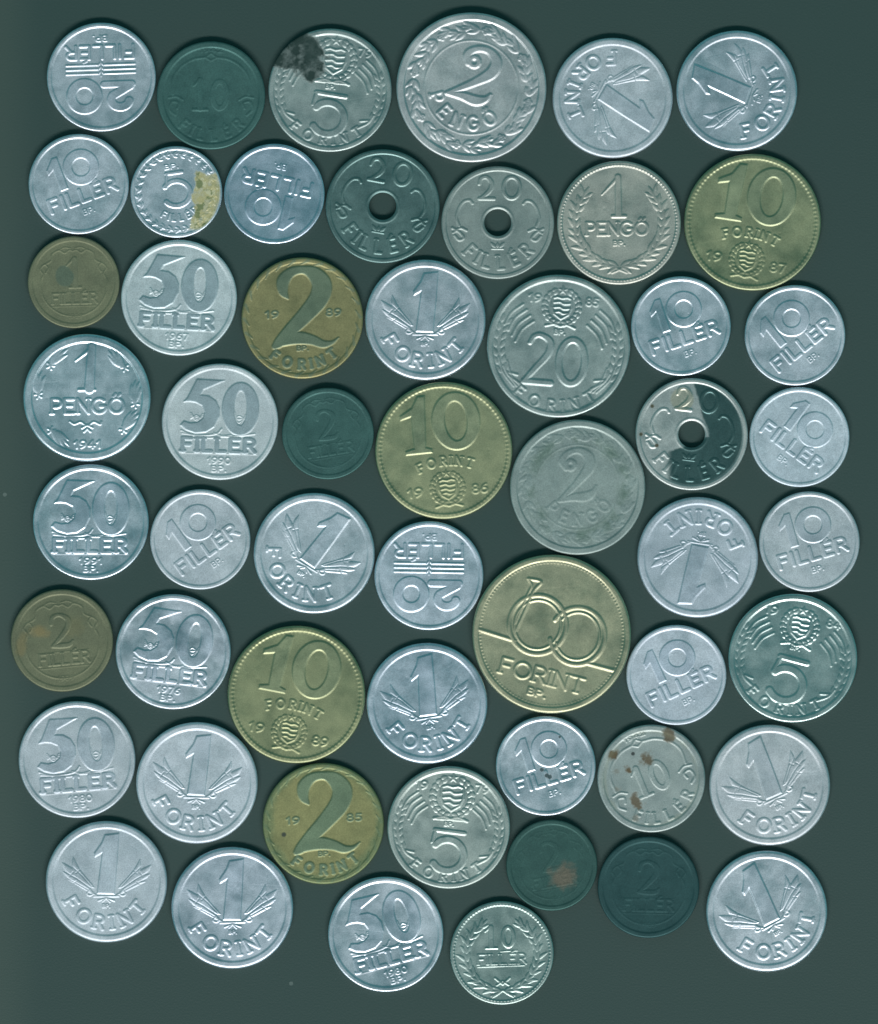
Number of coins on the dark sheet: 54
